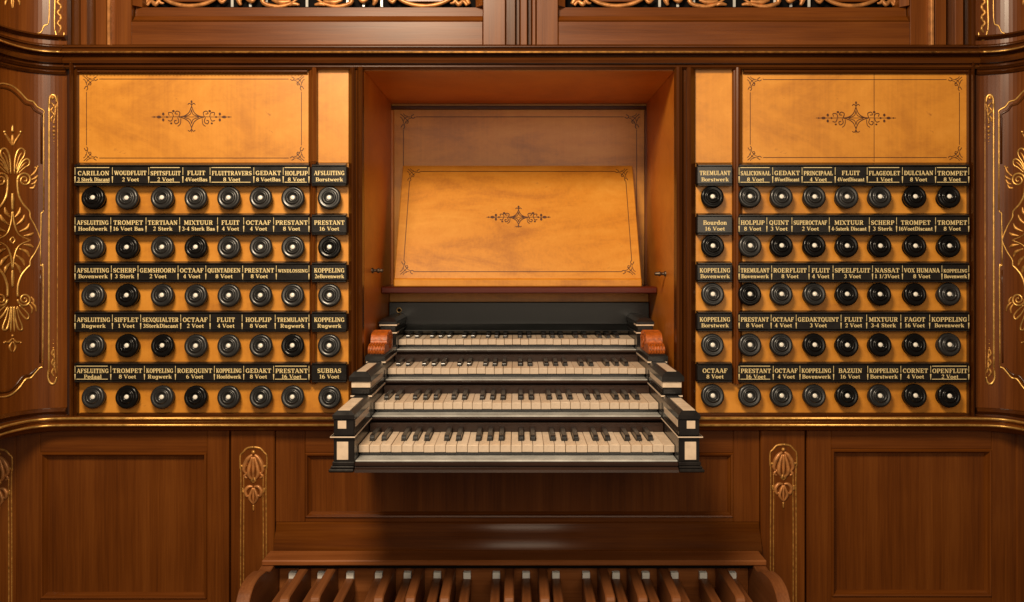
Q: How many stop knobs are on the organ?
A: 80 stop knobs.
